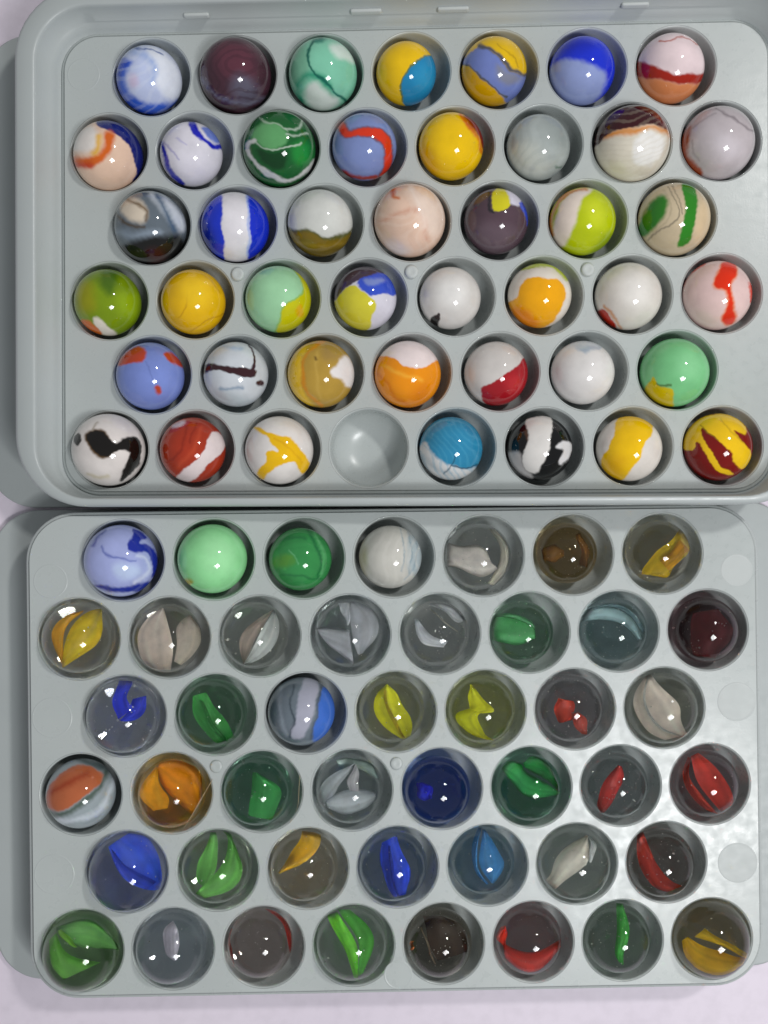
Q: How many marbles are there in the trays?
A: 89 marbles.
